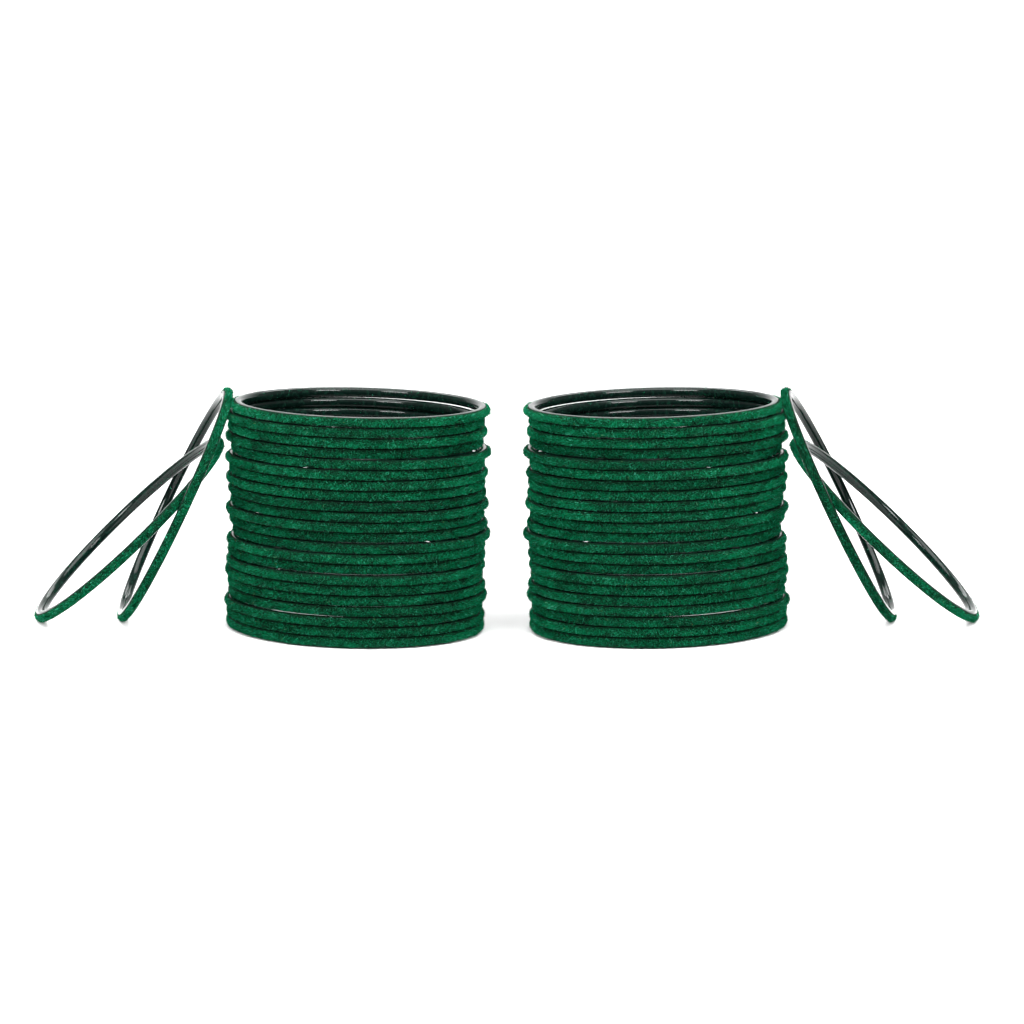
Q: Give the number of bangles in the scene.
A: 48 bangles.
